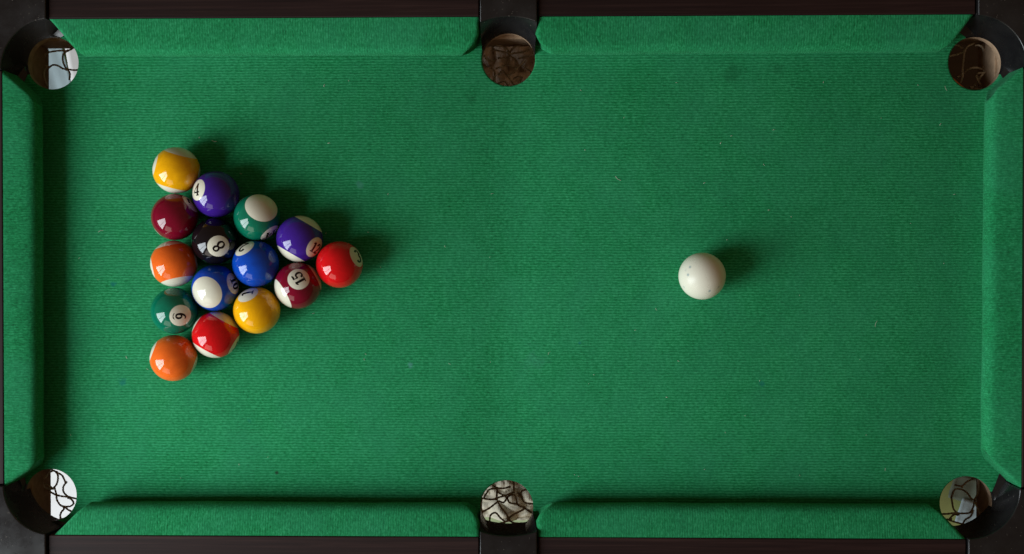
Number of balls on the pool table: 16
